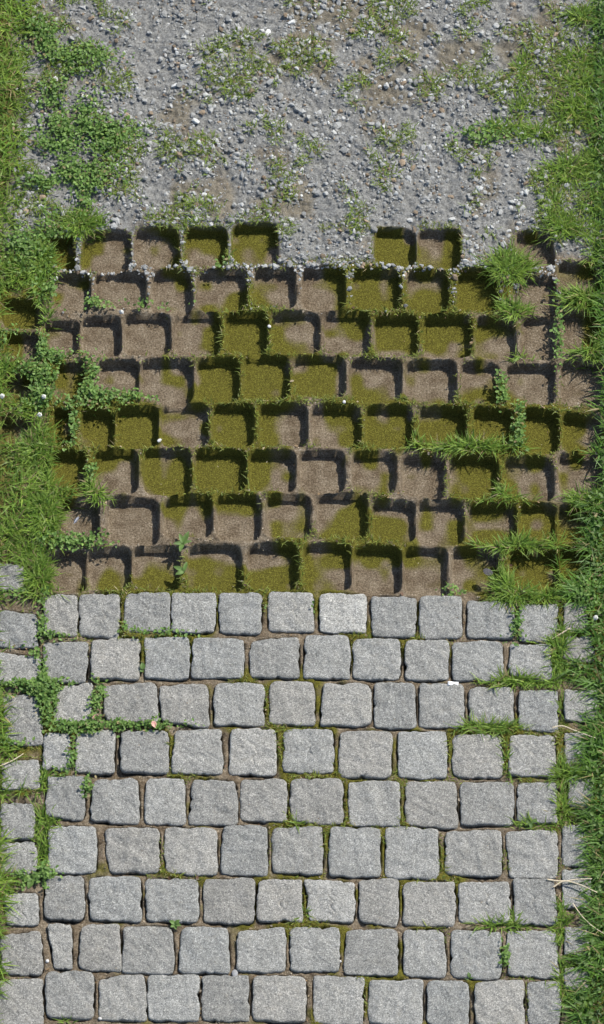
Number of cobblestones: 109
